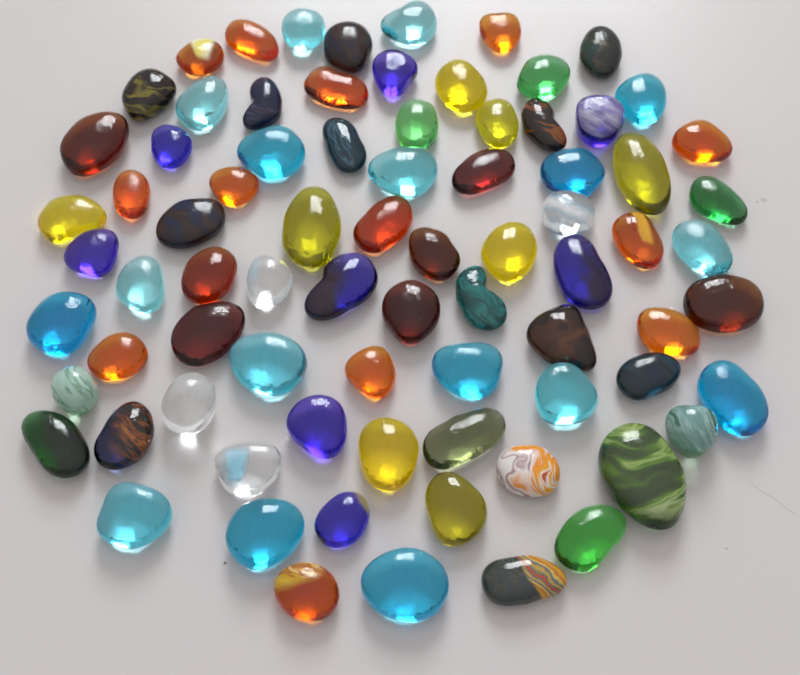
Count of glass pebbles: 79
